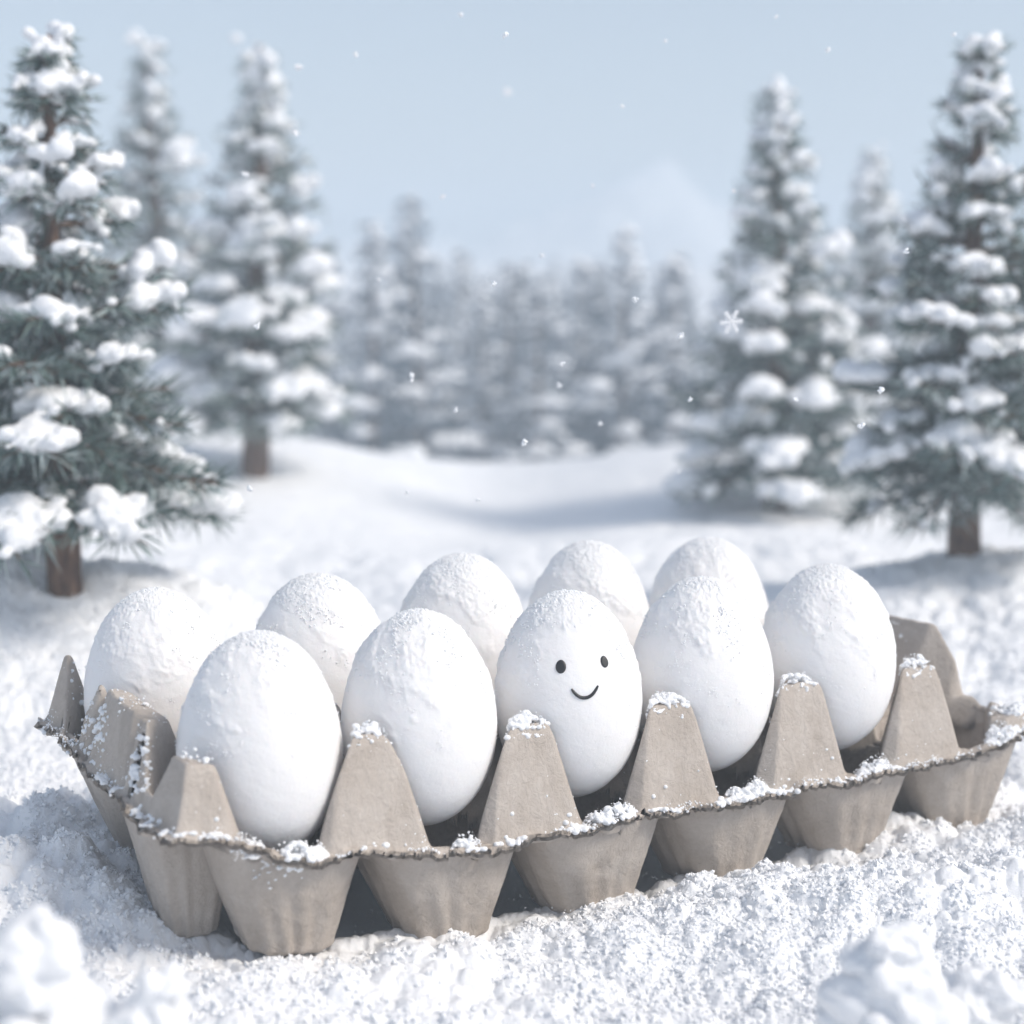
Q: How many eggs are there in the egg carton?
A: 10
